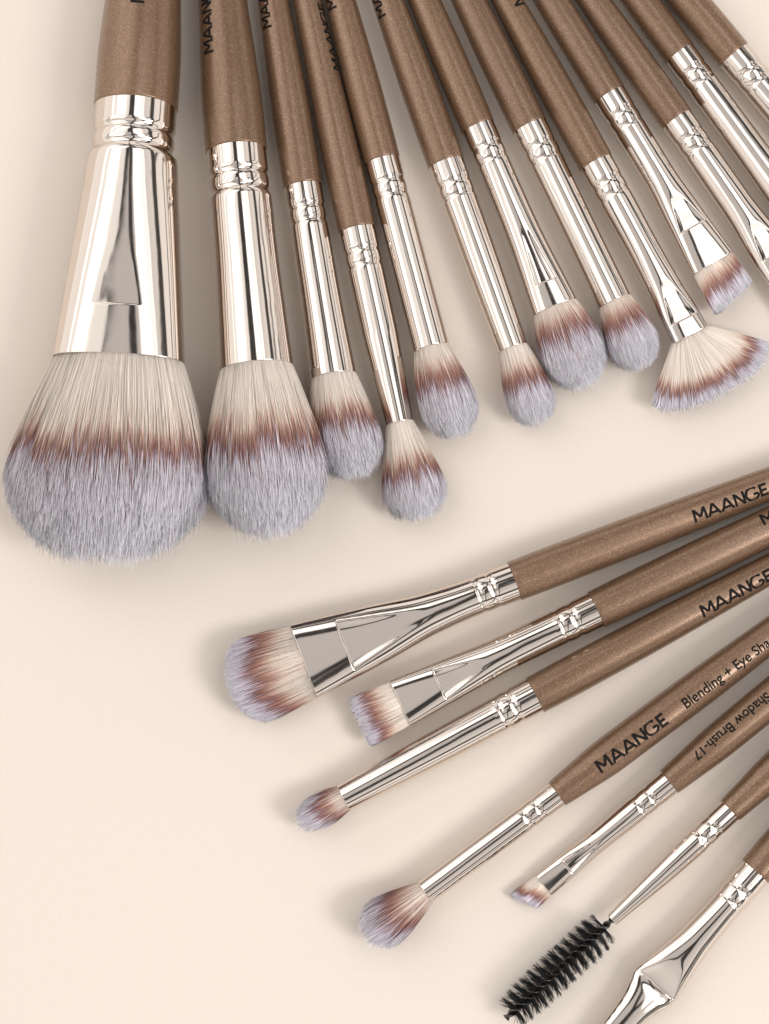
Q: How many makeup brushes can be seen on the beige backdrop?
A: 20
